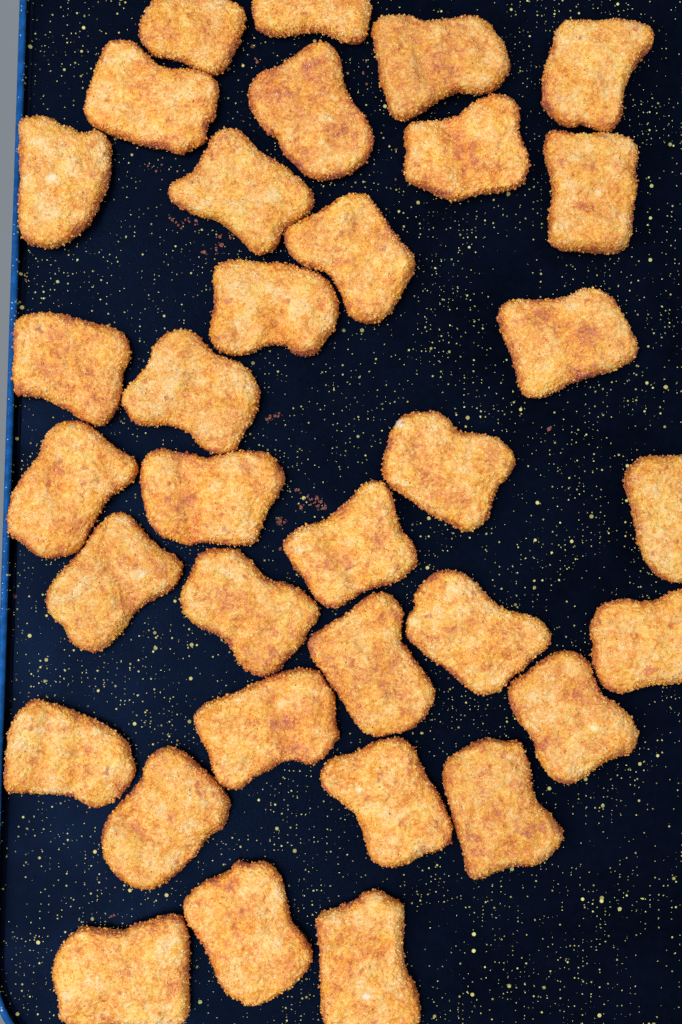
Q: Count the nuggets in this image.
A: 34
